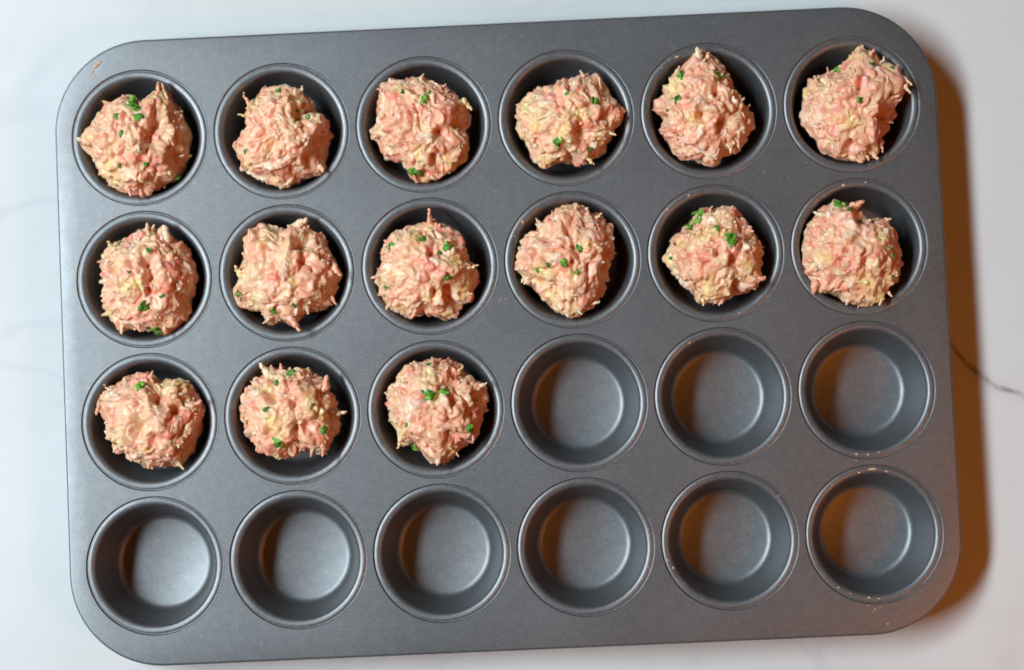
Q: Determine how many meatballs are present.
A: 15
